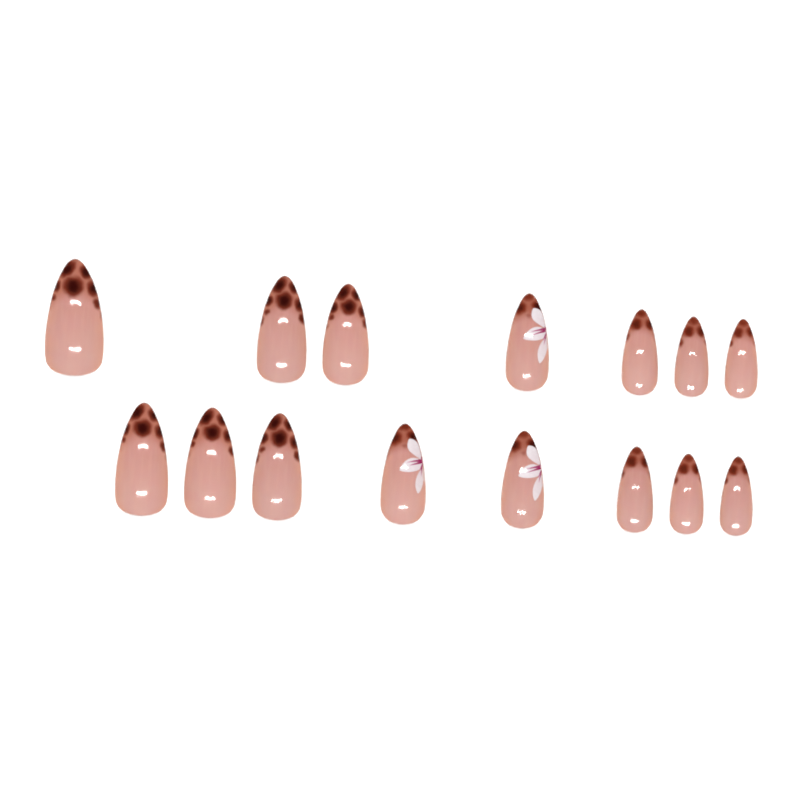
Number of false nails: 15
